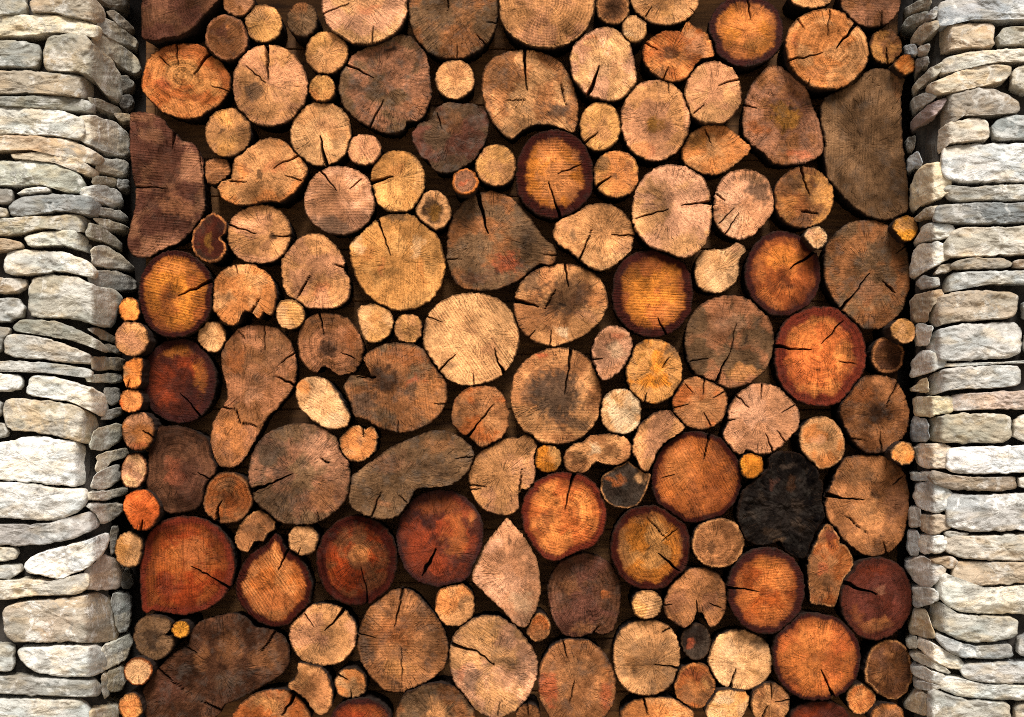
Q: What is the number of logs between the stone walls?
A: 155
